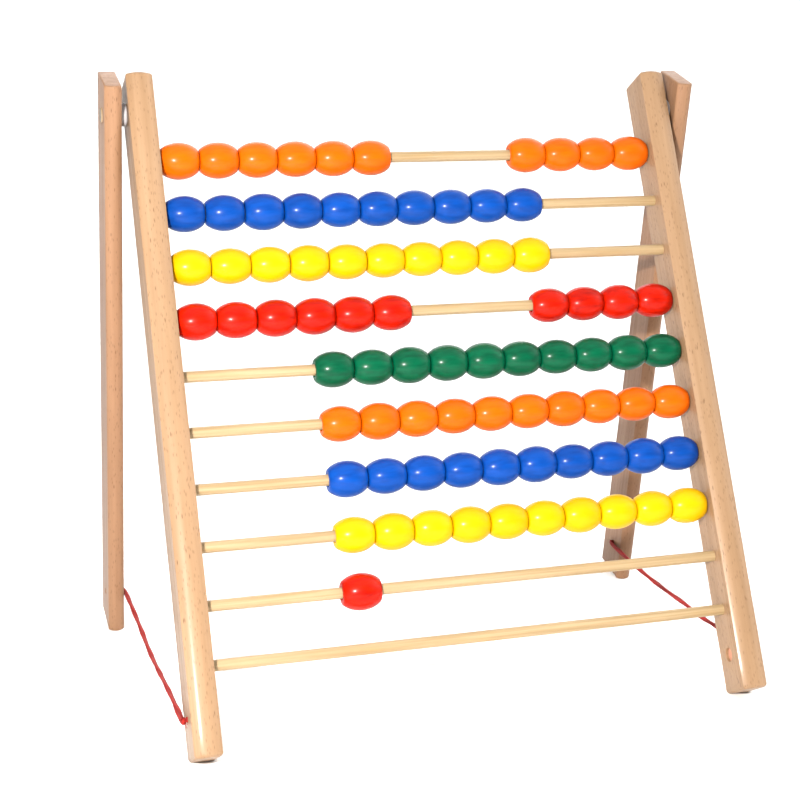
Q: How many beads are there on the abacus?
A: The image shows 81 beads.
